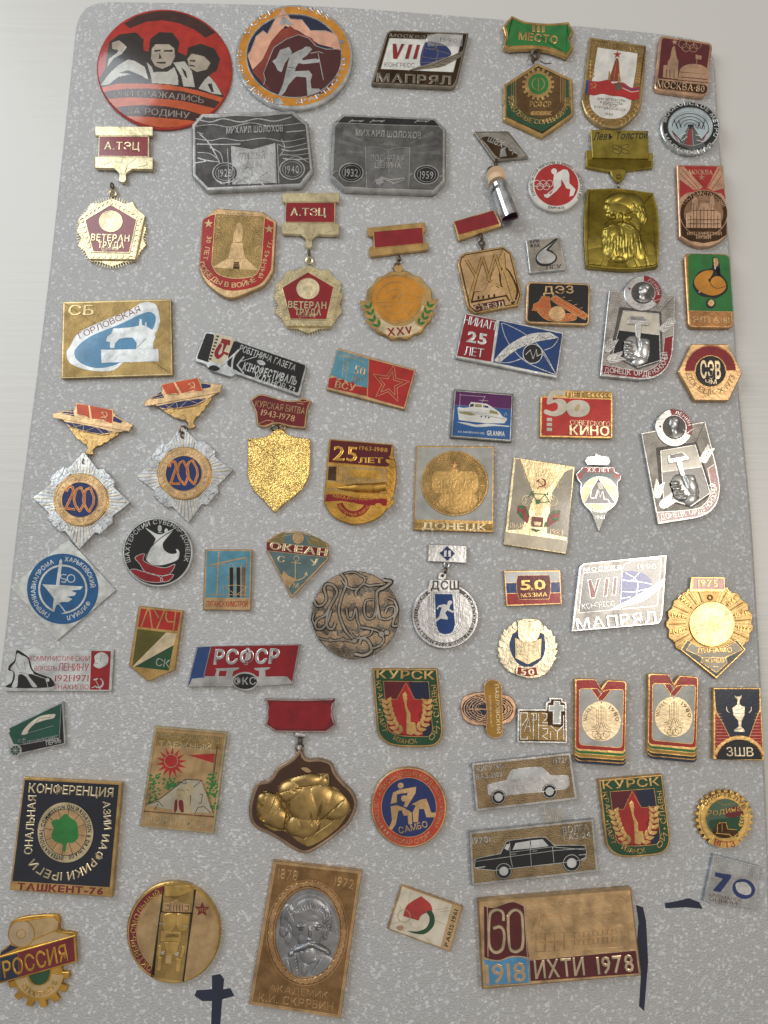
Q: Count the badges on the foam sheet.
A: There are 71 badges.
